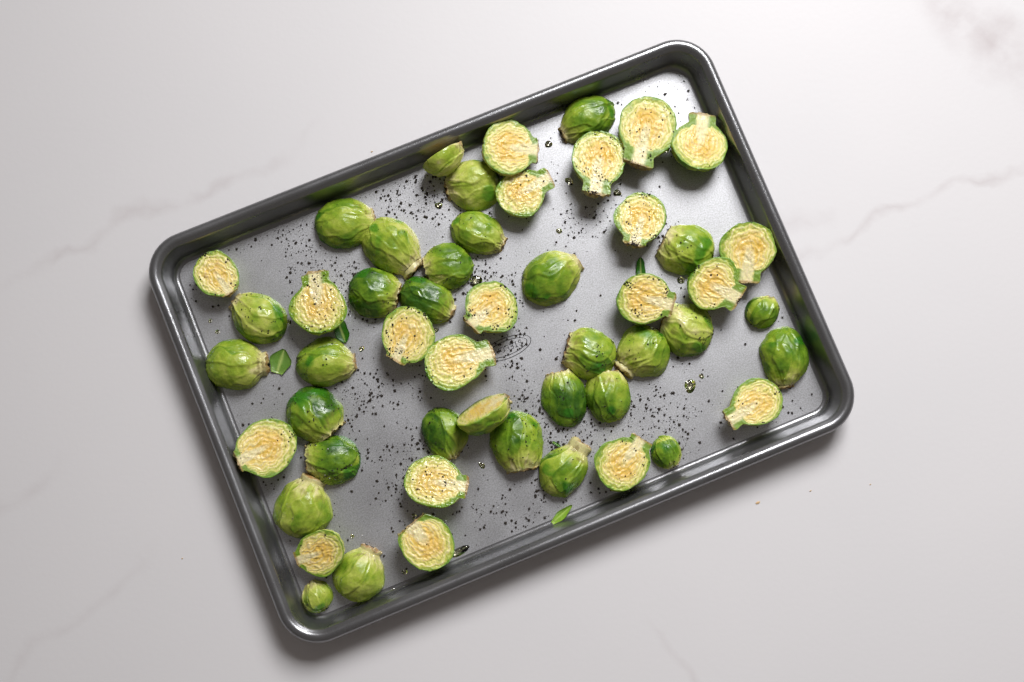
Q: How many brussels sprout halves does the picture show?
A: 51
